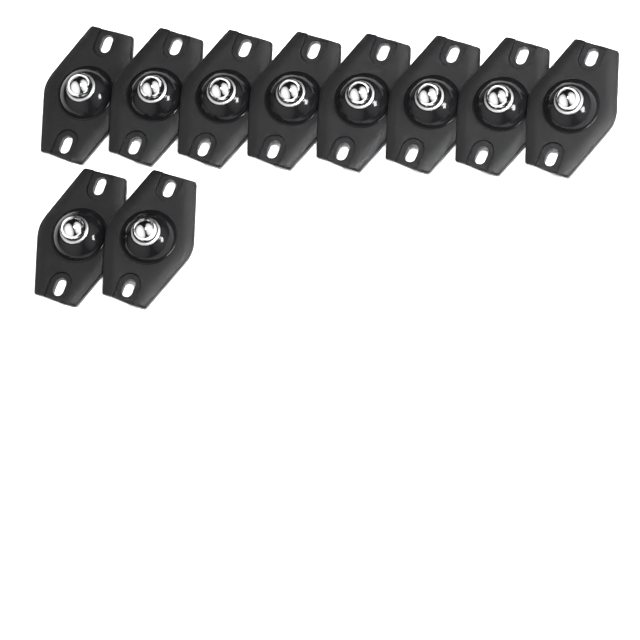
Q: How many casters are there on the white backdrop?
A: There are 10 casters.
